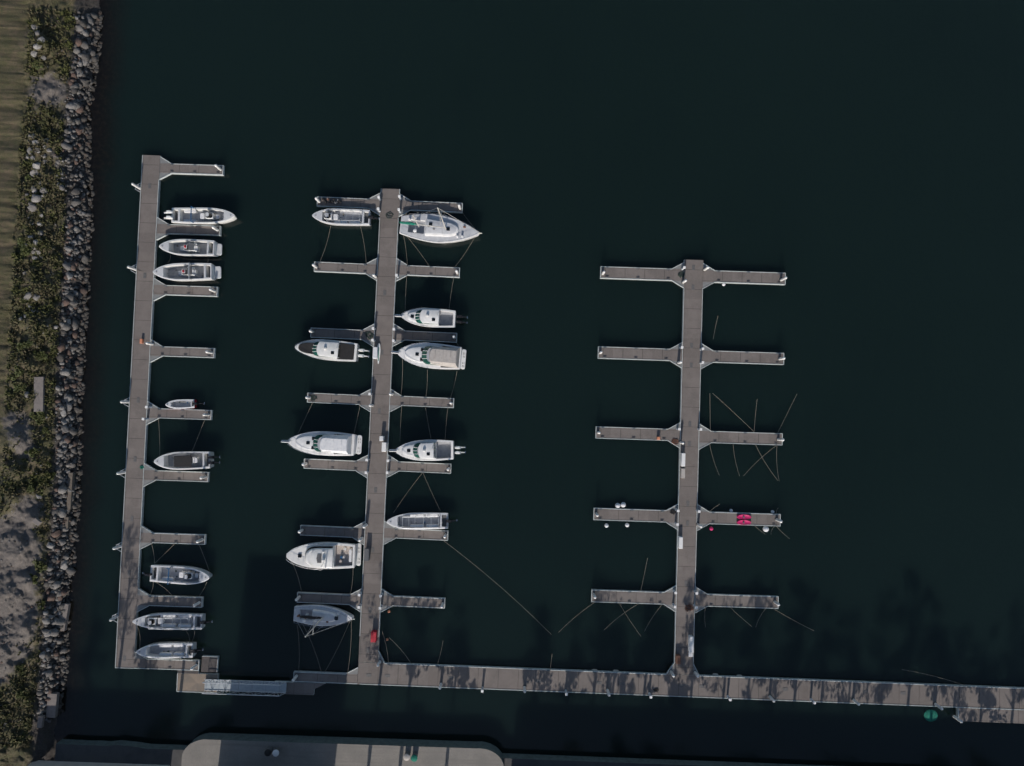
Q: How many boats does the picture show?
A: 18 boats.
